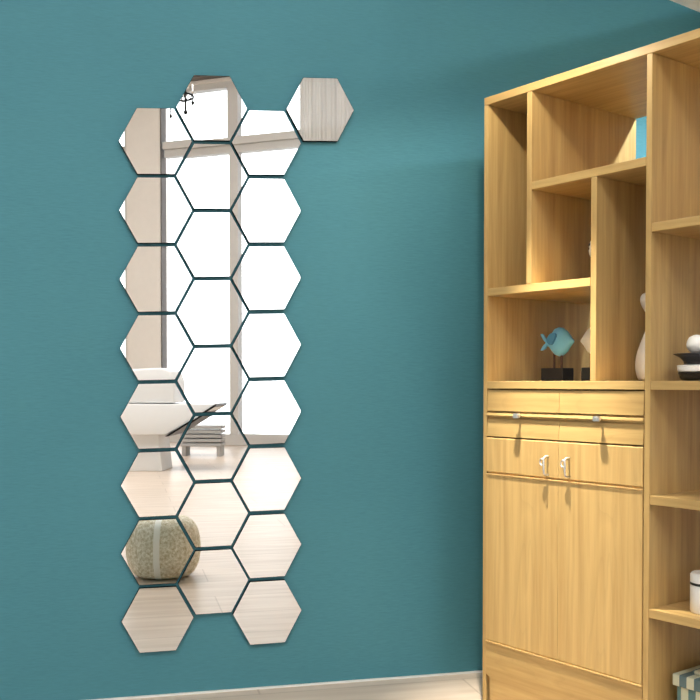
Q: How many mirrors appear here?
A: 25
